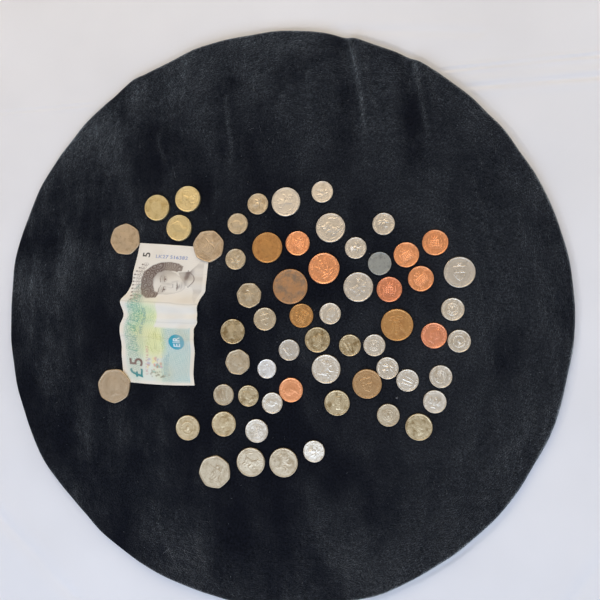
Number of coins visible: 60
